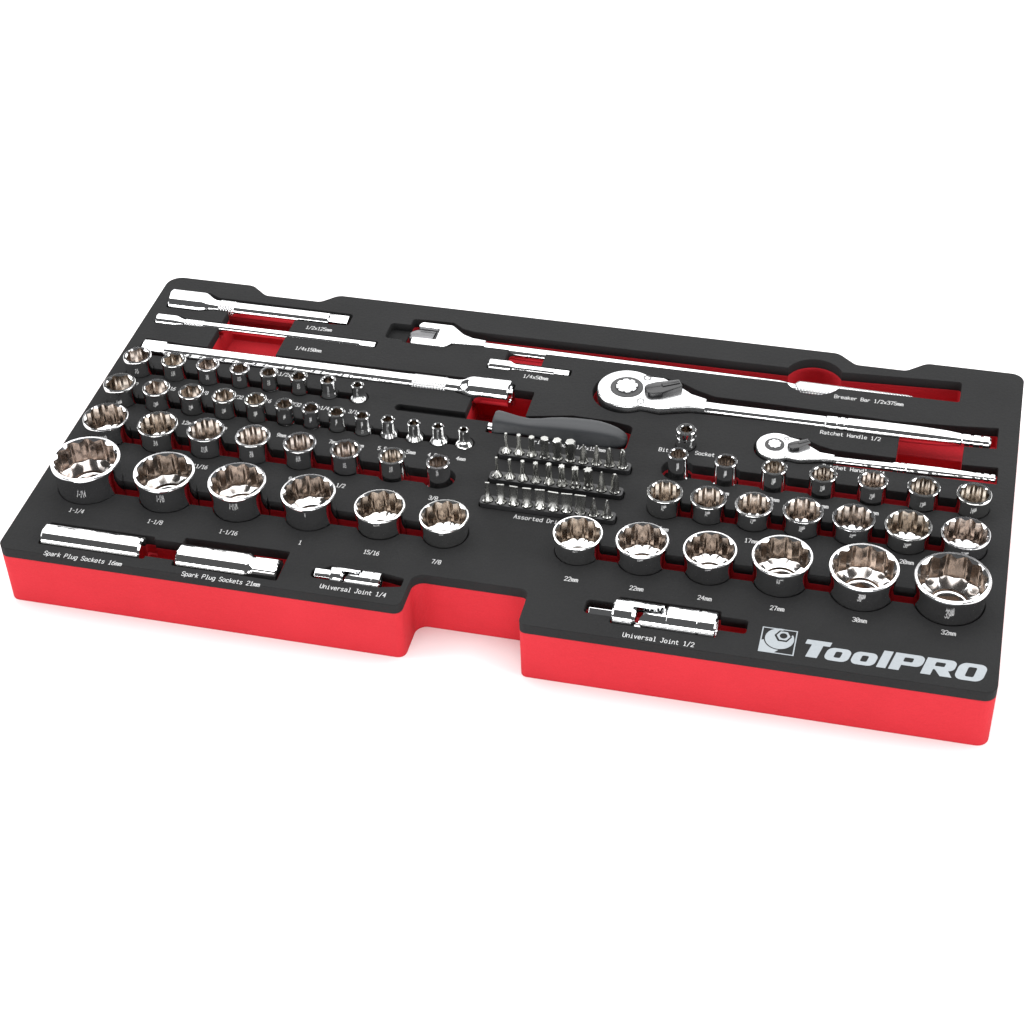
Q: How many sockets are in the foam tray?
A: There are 58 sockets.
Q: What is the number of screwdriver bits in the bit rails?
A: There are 30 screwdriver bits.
